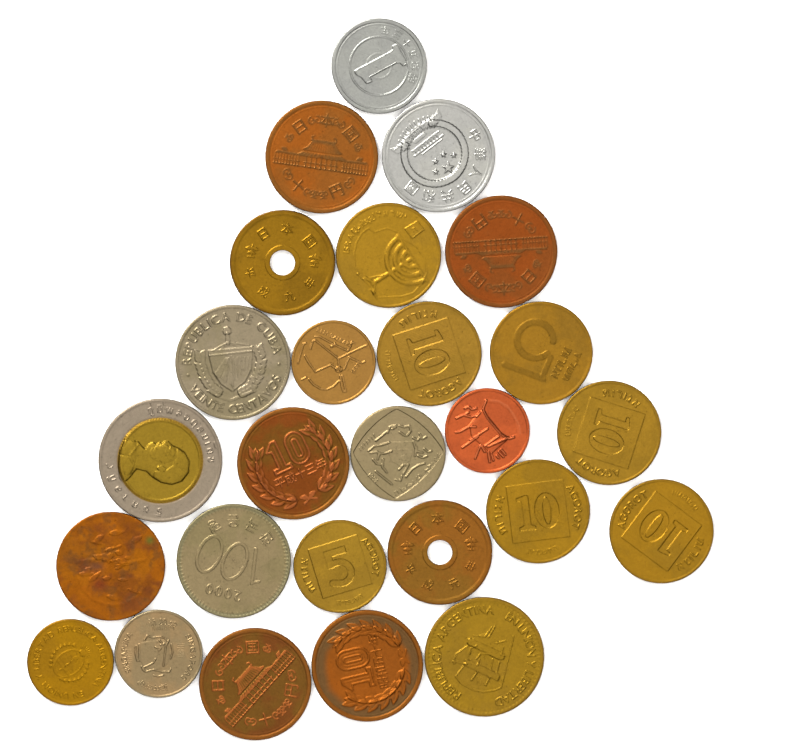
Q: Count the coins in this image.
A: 26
